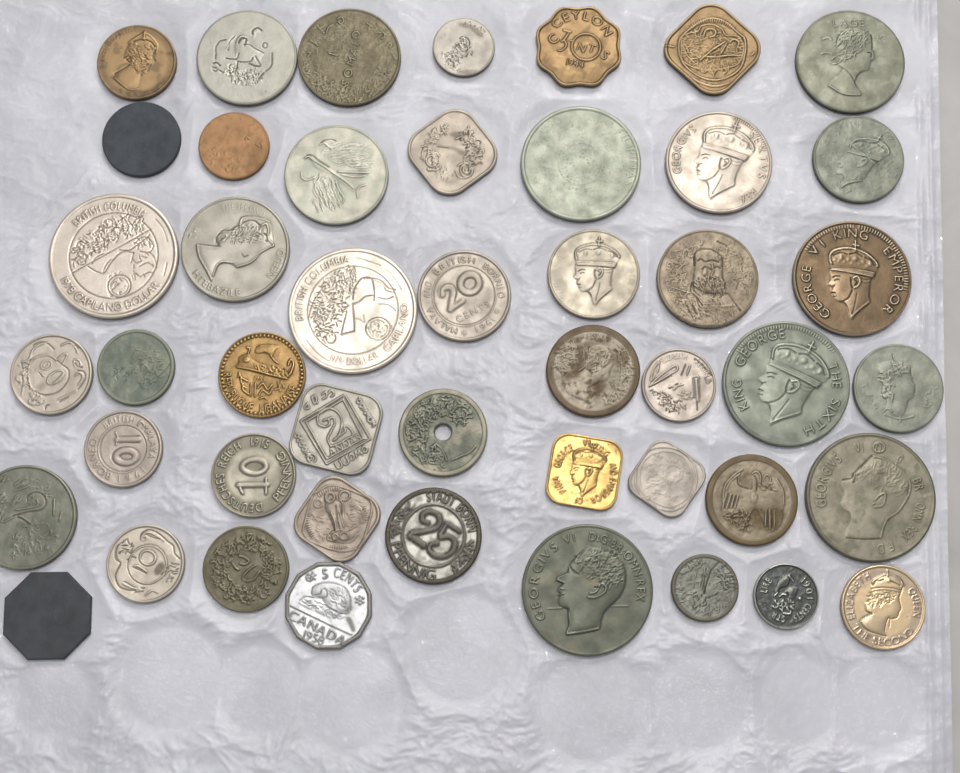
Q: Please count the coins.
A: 47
